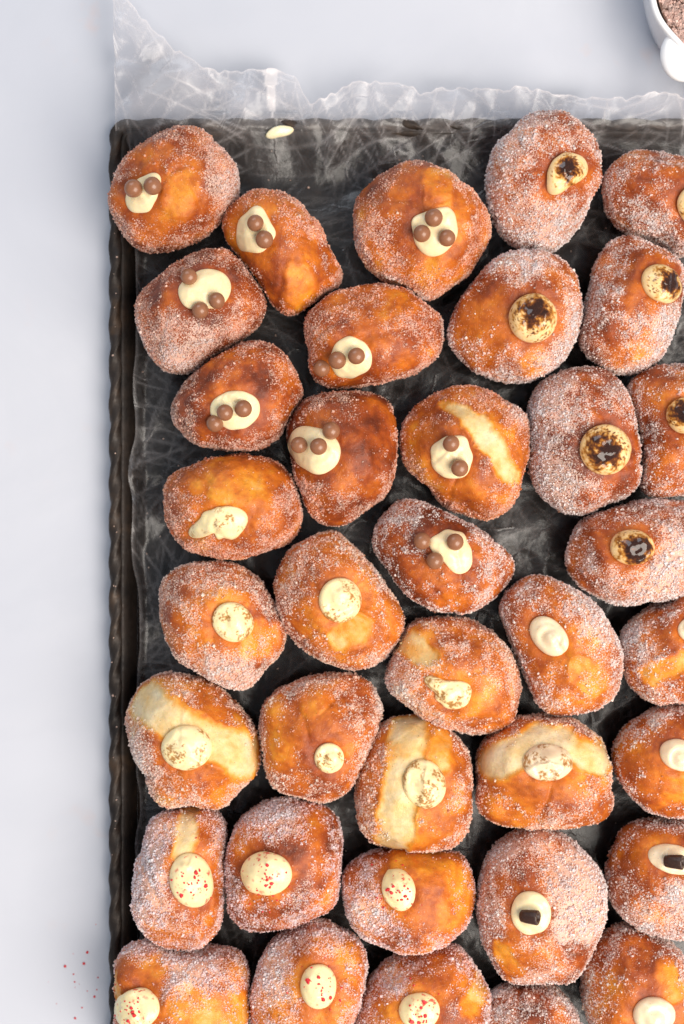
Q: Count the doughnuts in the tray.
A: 37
